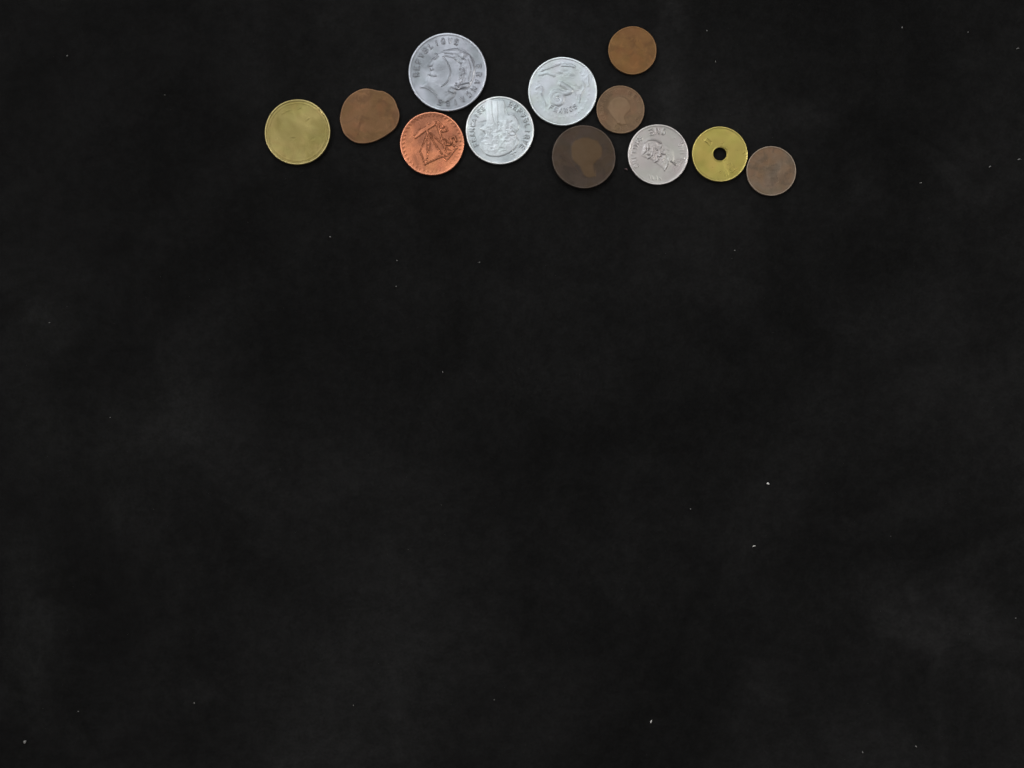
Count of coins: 12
